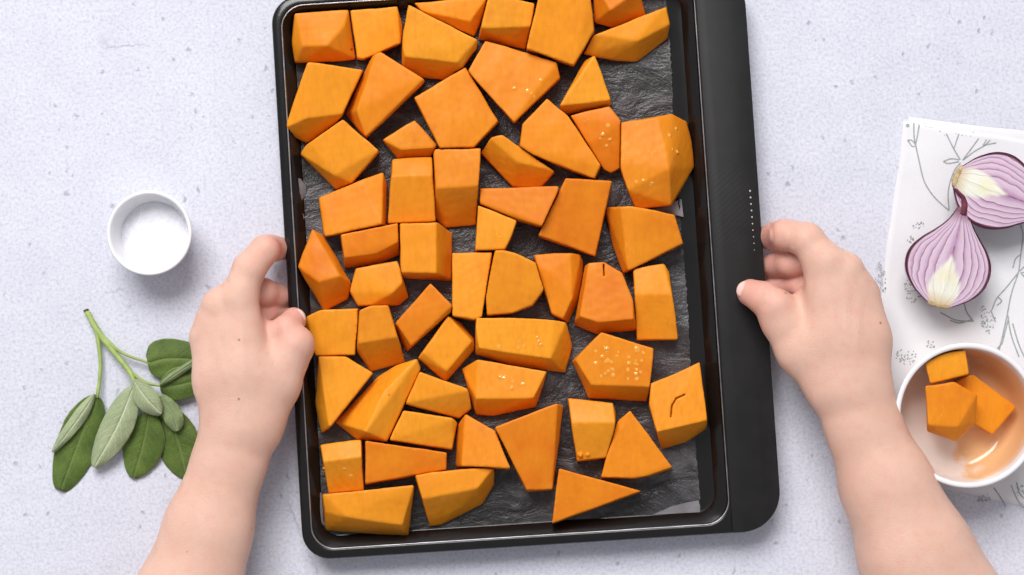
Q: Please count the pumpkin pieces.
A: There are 59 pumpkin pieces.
